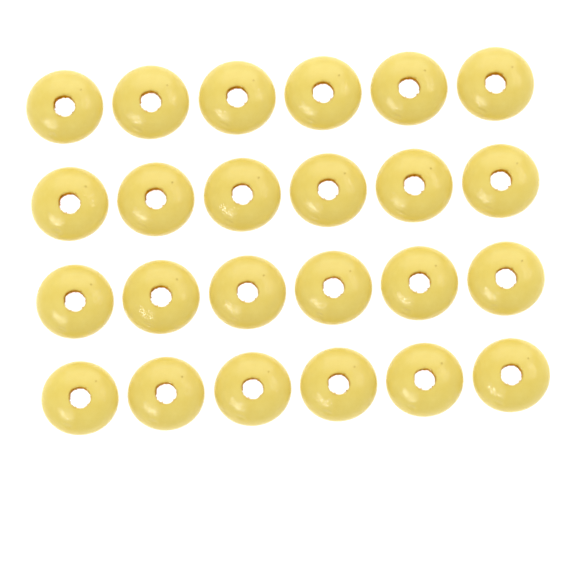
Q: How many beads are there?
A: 24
